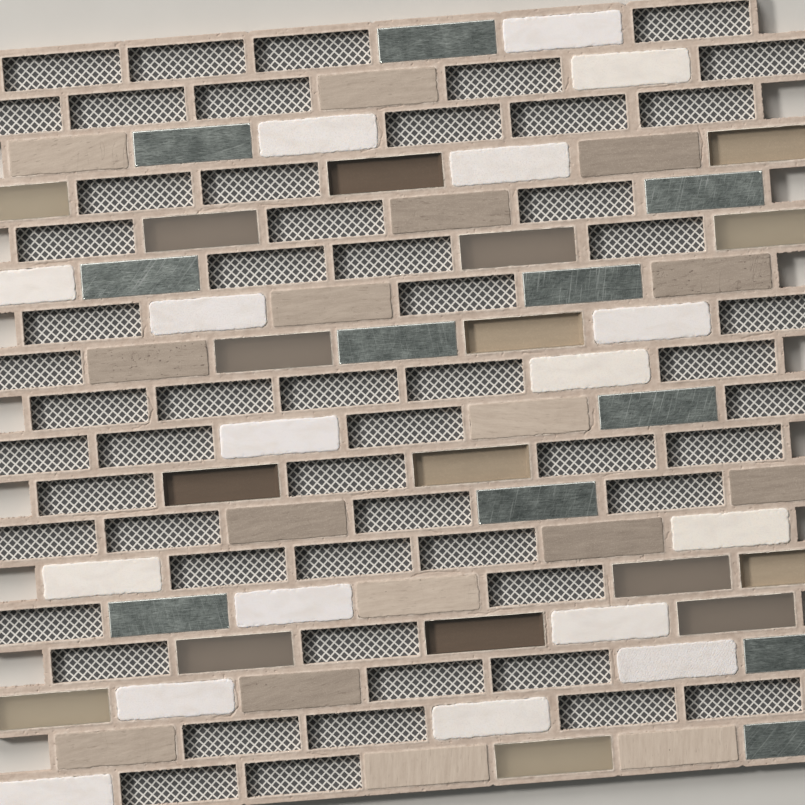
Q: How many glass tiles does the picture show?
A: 17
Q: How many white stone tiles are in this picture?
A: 17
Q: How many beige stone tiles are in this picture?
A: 16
